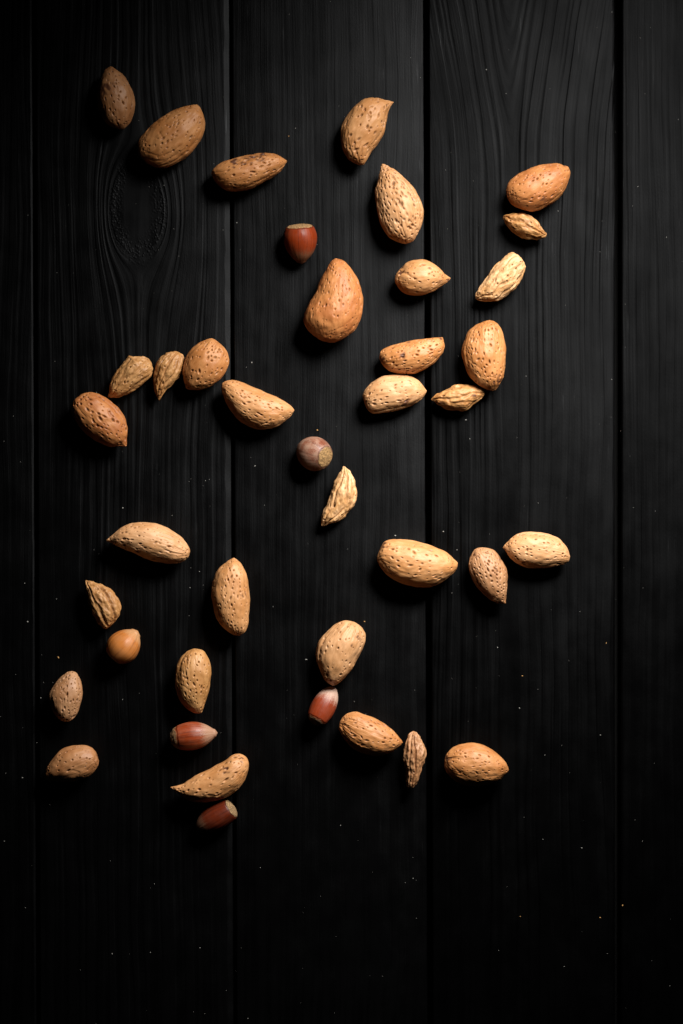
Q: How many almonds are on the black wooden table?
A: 34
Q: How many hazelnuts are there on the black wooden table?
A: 6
